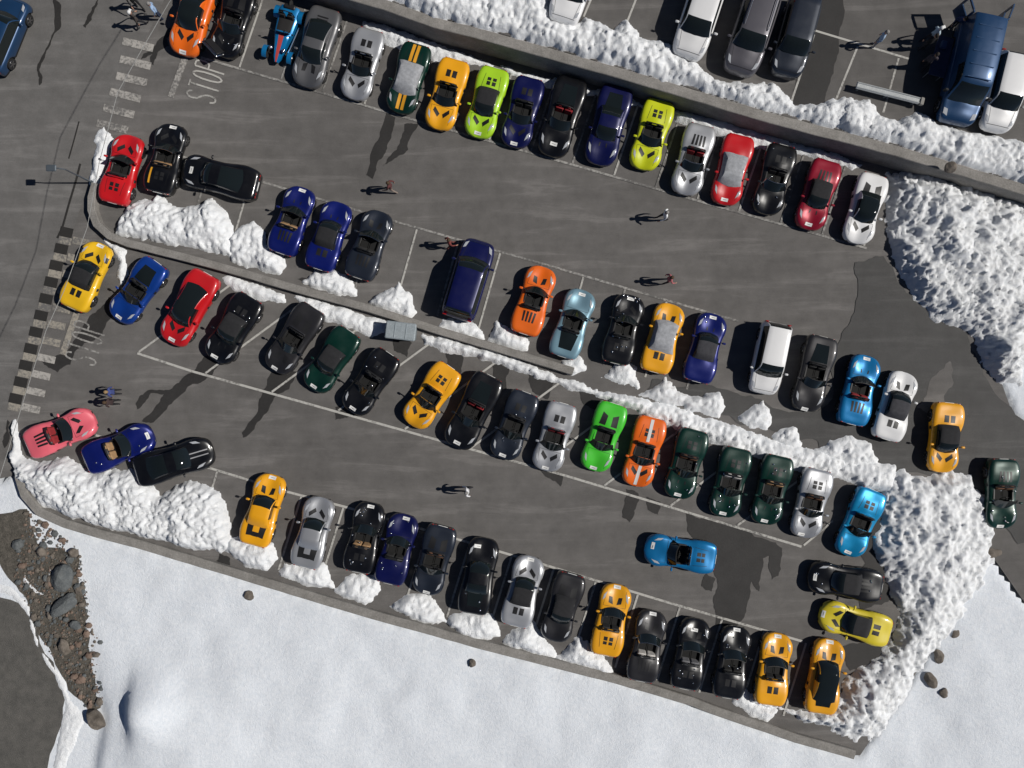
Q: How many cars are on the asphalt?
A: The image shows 79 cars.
